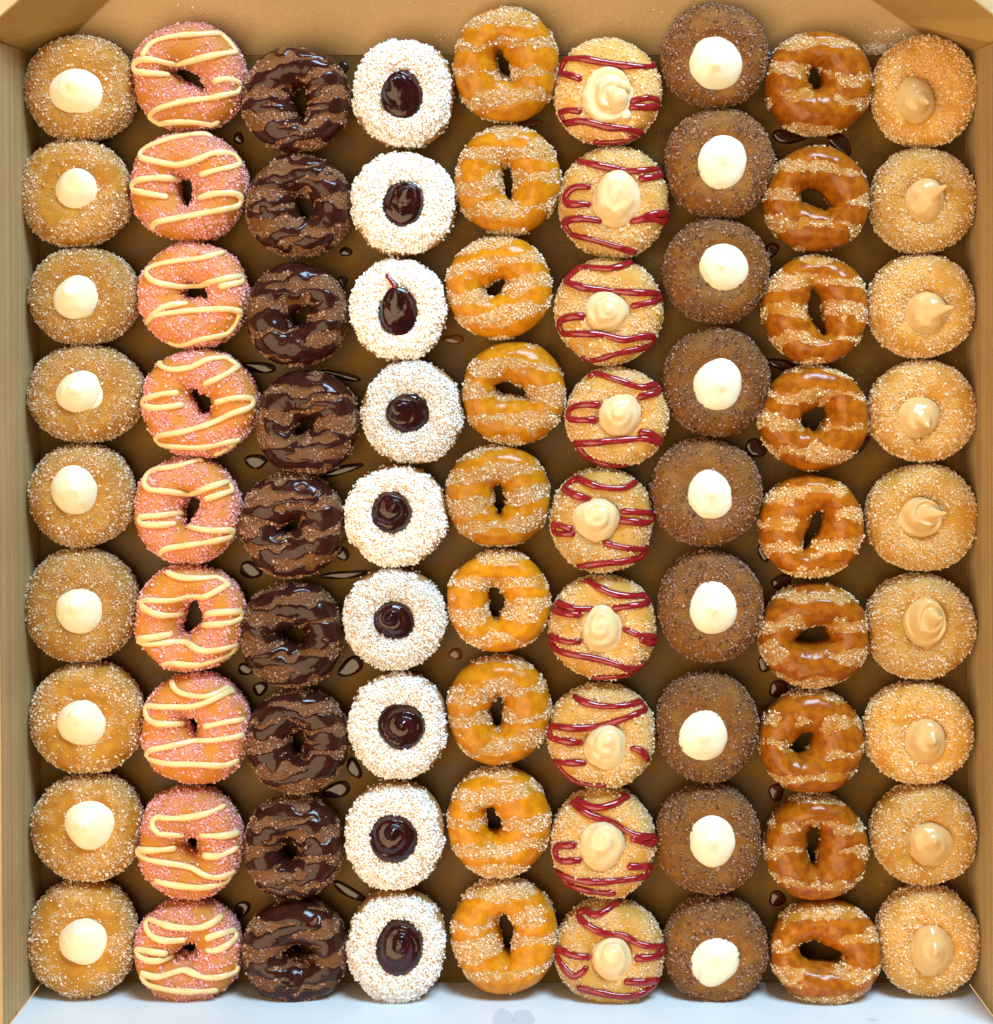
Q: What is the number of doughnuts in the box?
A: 81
